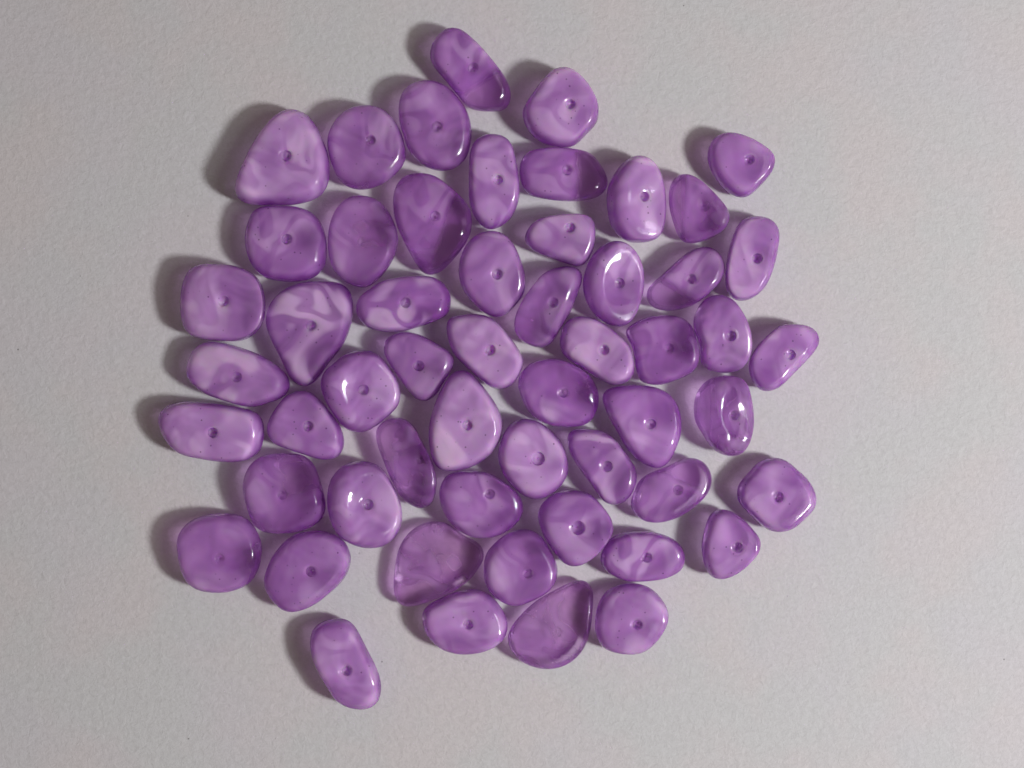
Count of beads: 55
